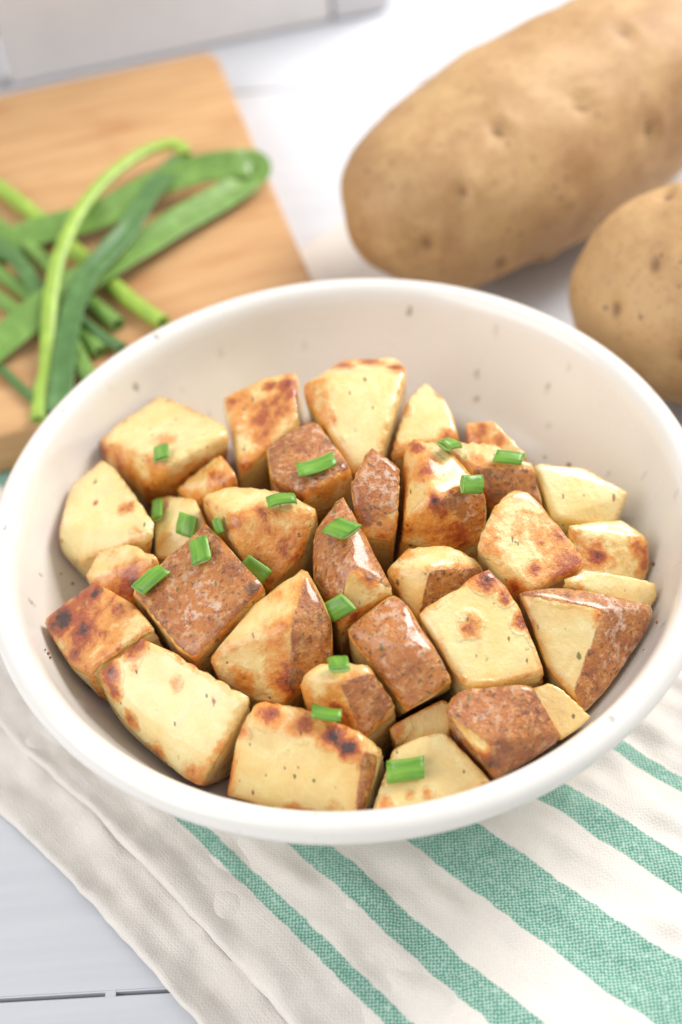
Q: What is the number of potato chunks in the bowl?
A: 33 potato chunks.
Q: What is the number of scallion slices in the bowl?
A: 17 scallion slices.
